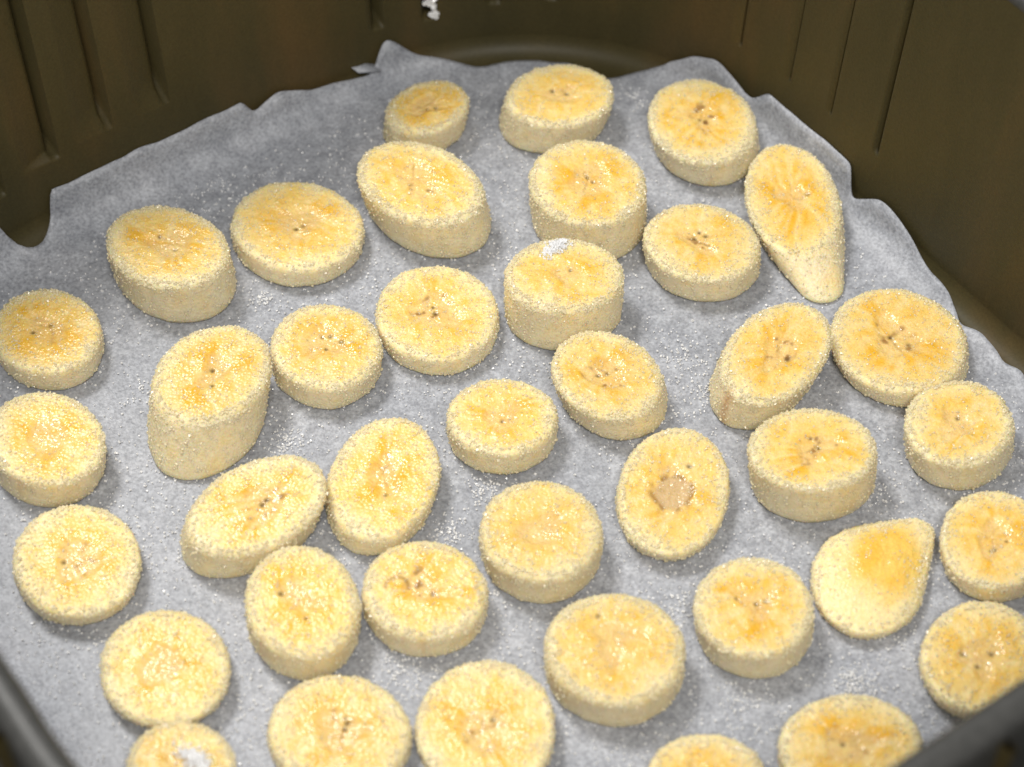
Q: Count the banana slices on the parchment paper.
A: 39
